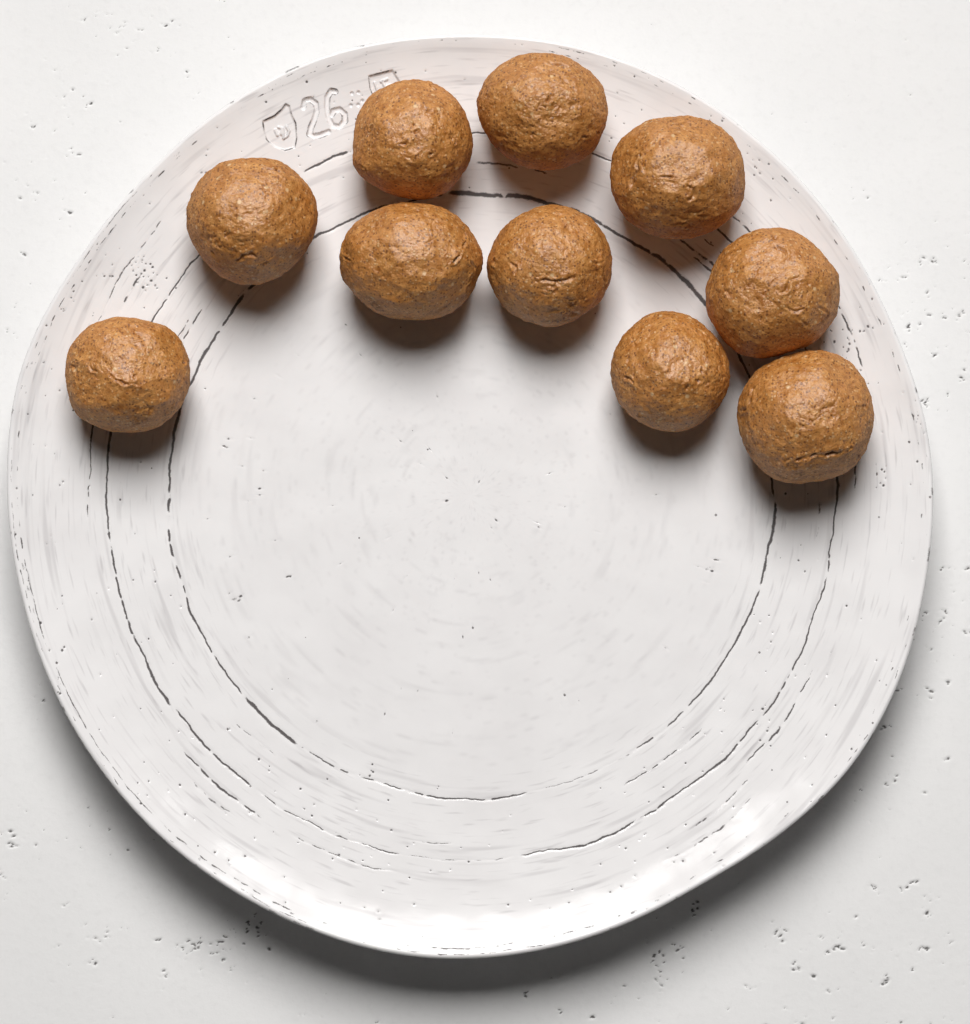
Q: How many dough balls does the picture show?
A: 10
